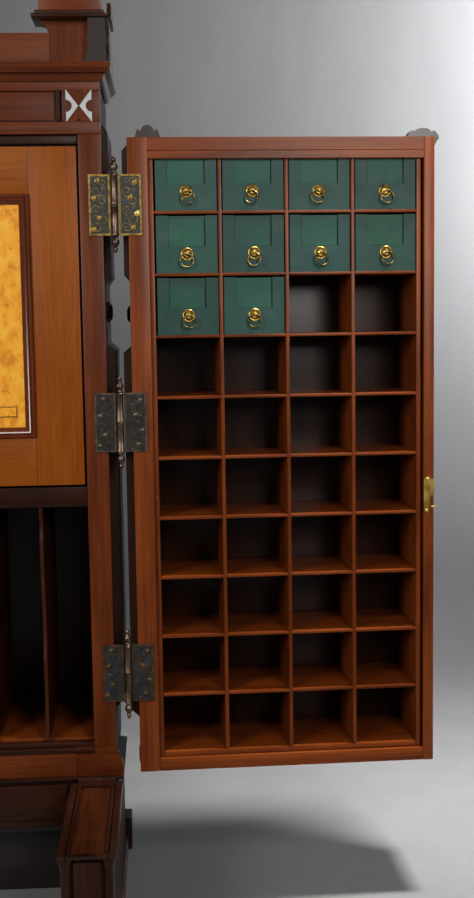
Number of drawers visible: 10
